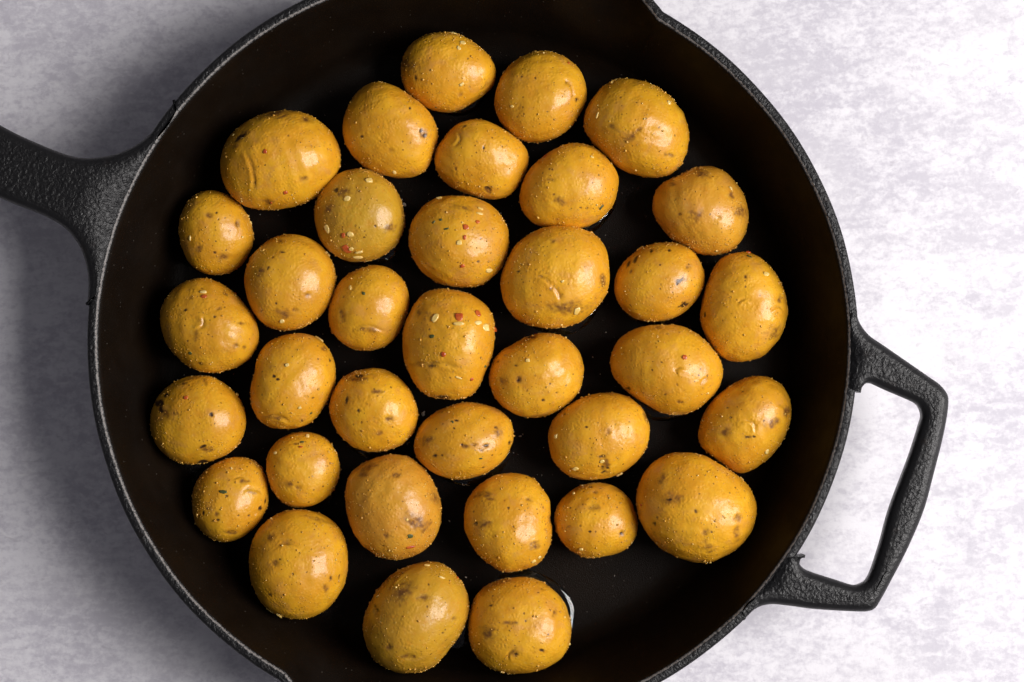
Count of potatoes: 35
